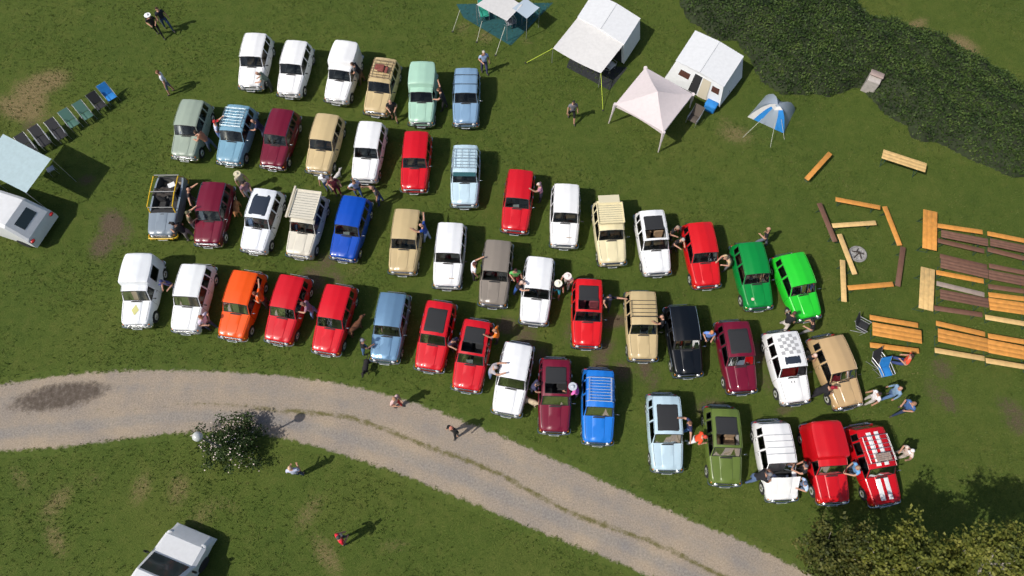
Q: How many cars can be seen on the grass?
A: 51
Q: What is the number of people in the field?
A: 64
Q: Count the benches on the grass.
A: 27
